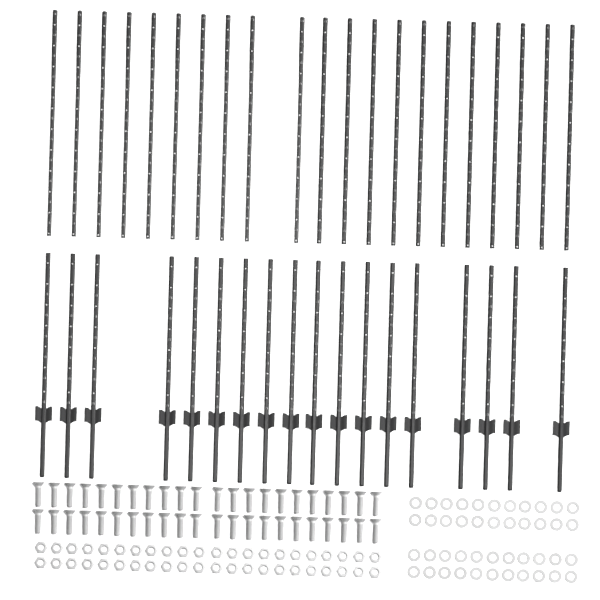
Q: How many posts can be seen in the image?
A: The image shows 39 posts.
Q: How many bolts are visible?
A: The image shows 44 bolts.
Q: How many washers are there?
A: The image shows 44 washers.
